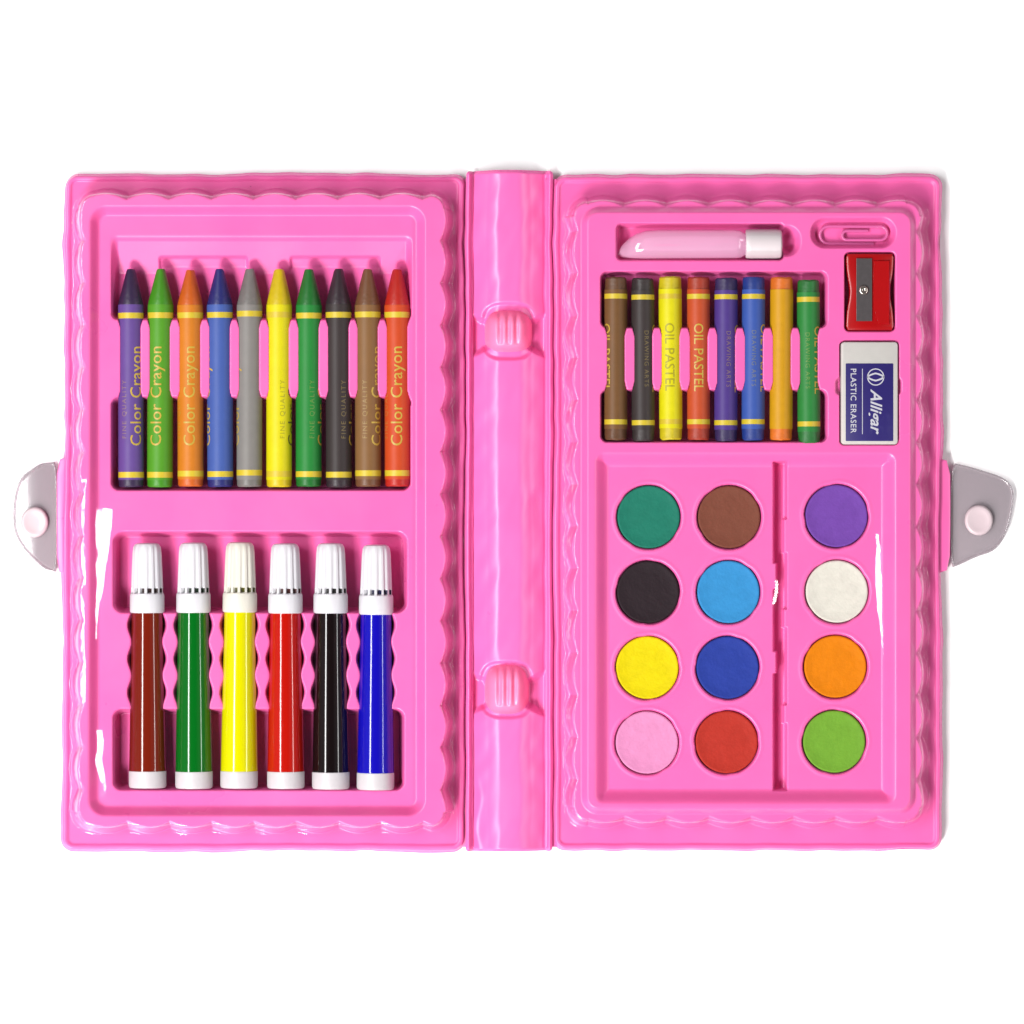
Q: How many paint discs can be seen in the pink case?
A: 12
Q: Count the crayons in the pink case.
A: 10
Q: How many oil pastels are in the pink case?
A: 8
